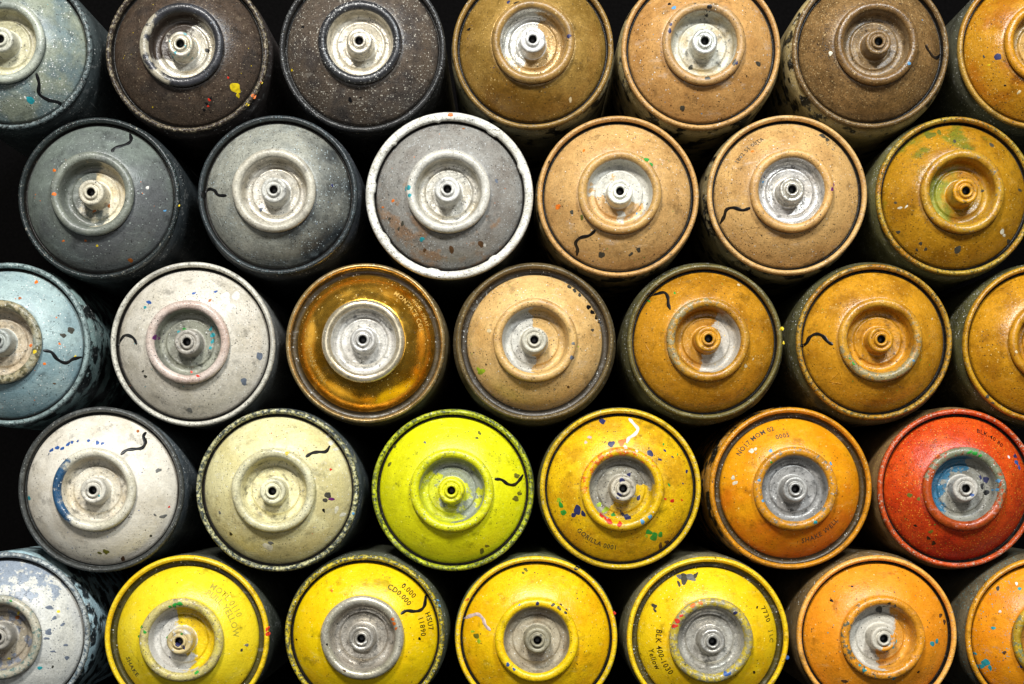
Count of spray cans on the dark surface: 33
